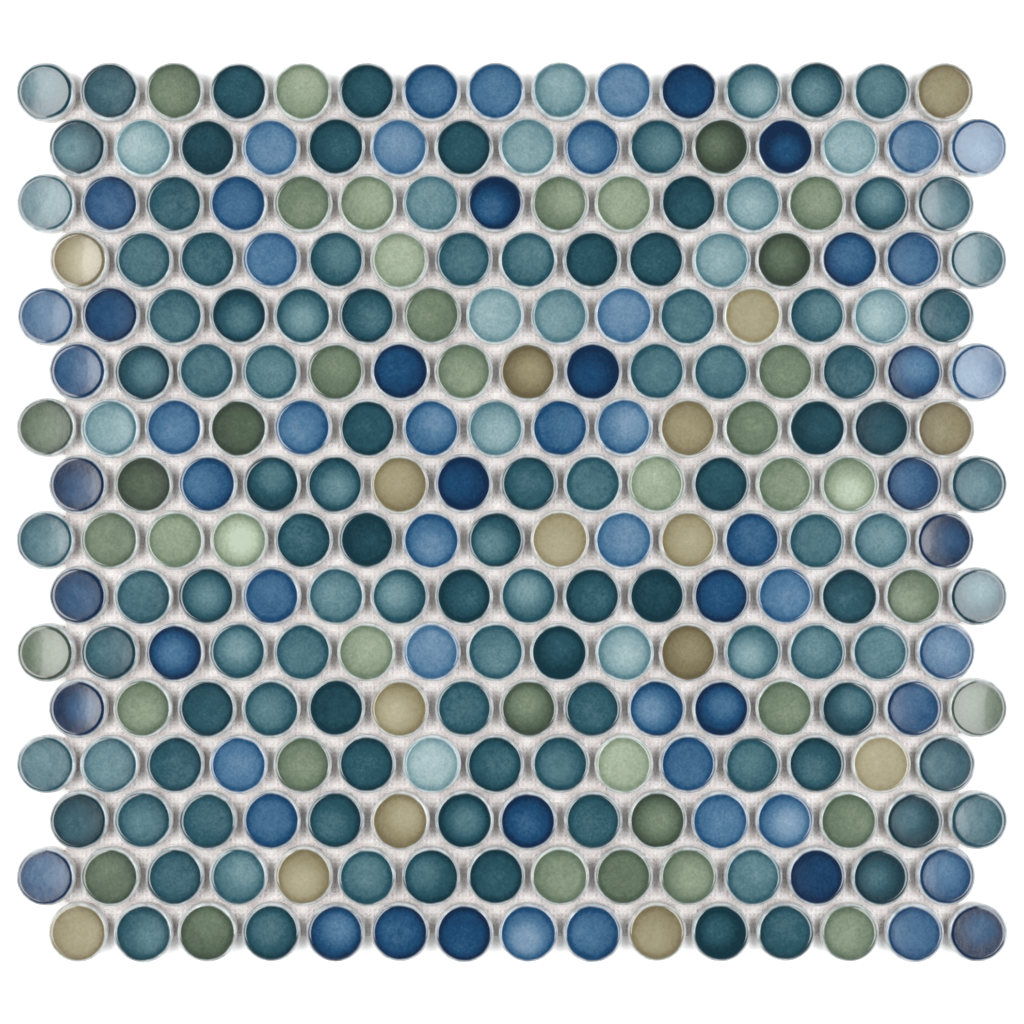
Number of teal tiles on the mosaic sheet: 119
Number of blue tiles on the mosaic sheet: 64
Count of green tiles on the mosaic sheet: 41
